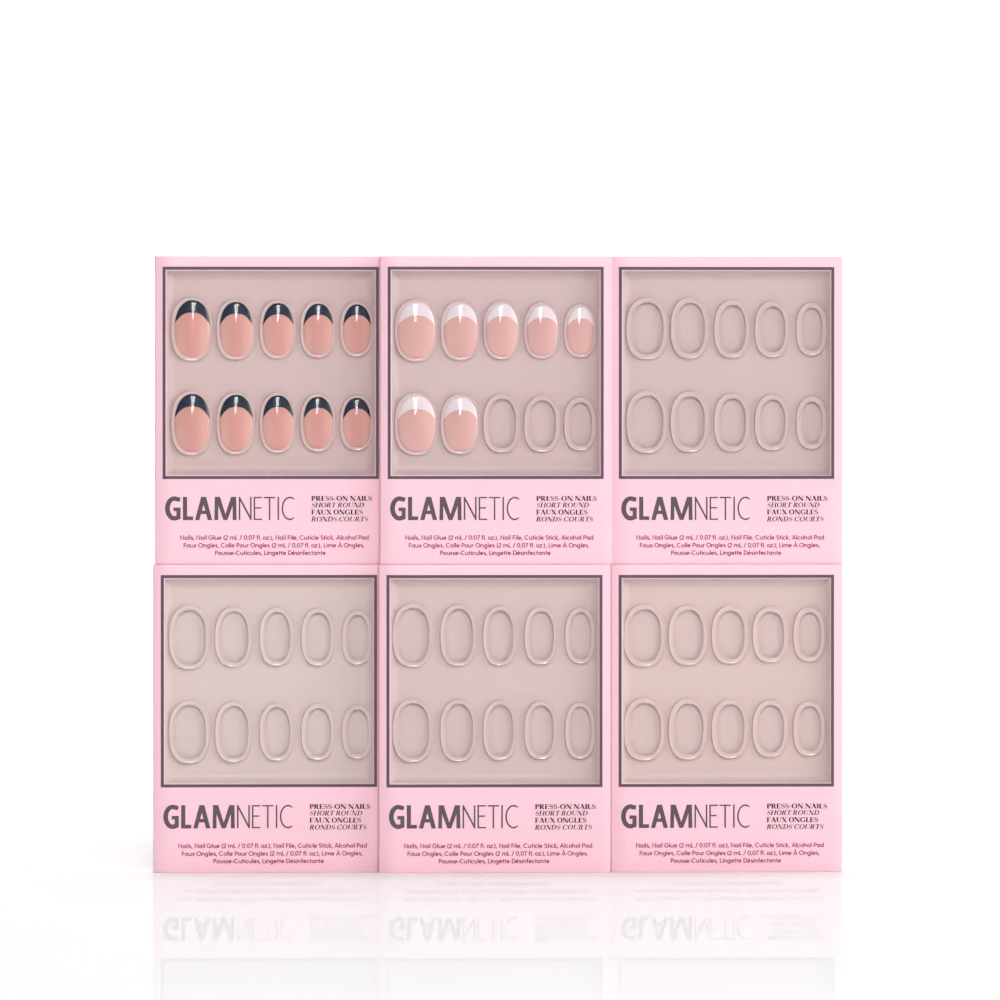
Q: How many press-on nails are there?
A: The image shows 17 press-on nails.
